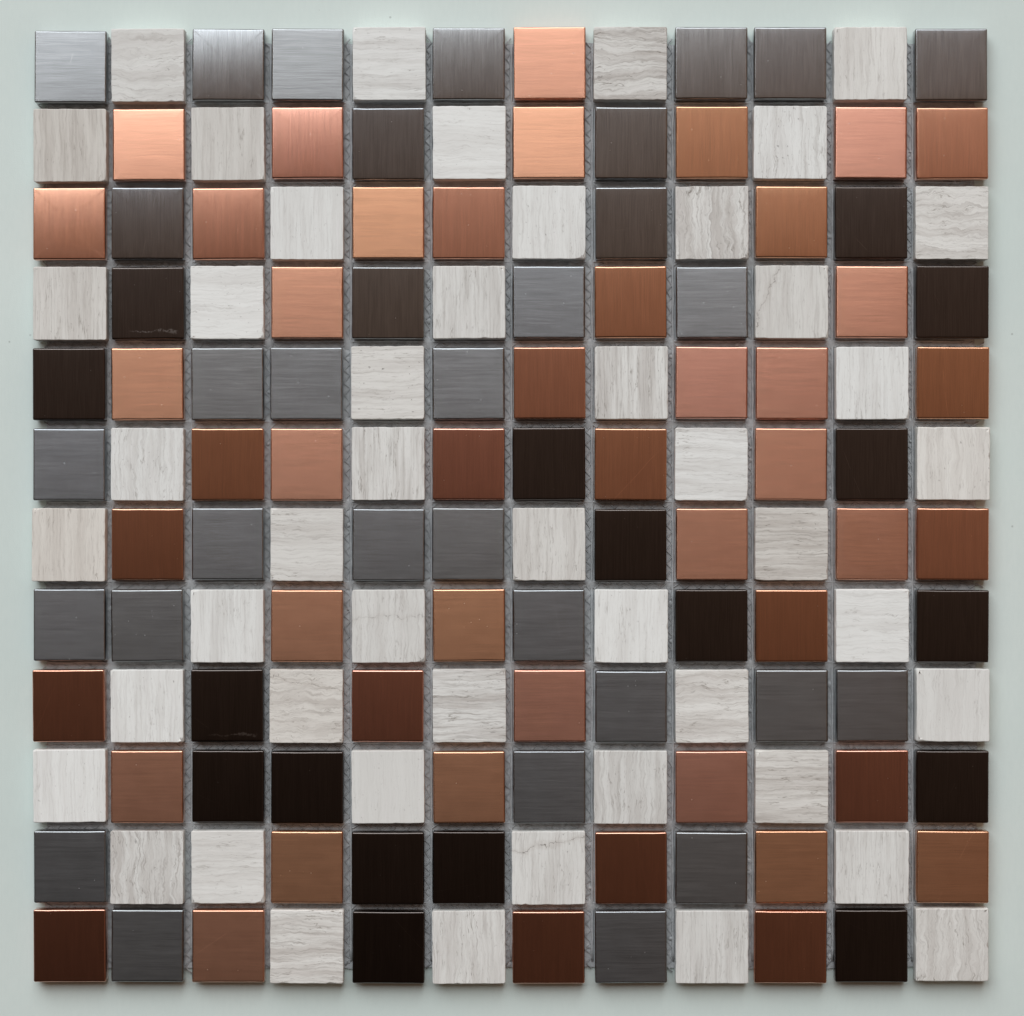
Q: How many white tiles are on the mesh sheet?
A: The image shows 48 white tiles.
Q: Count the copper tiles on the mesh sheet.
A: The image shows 47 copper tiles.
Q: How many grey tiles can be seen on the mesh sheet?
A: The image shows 32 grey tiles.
